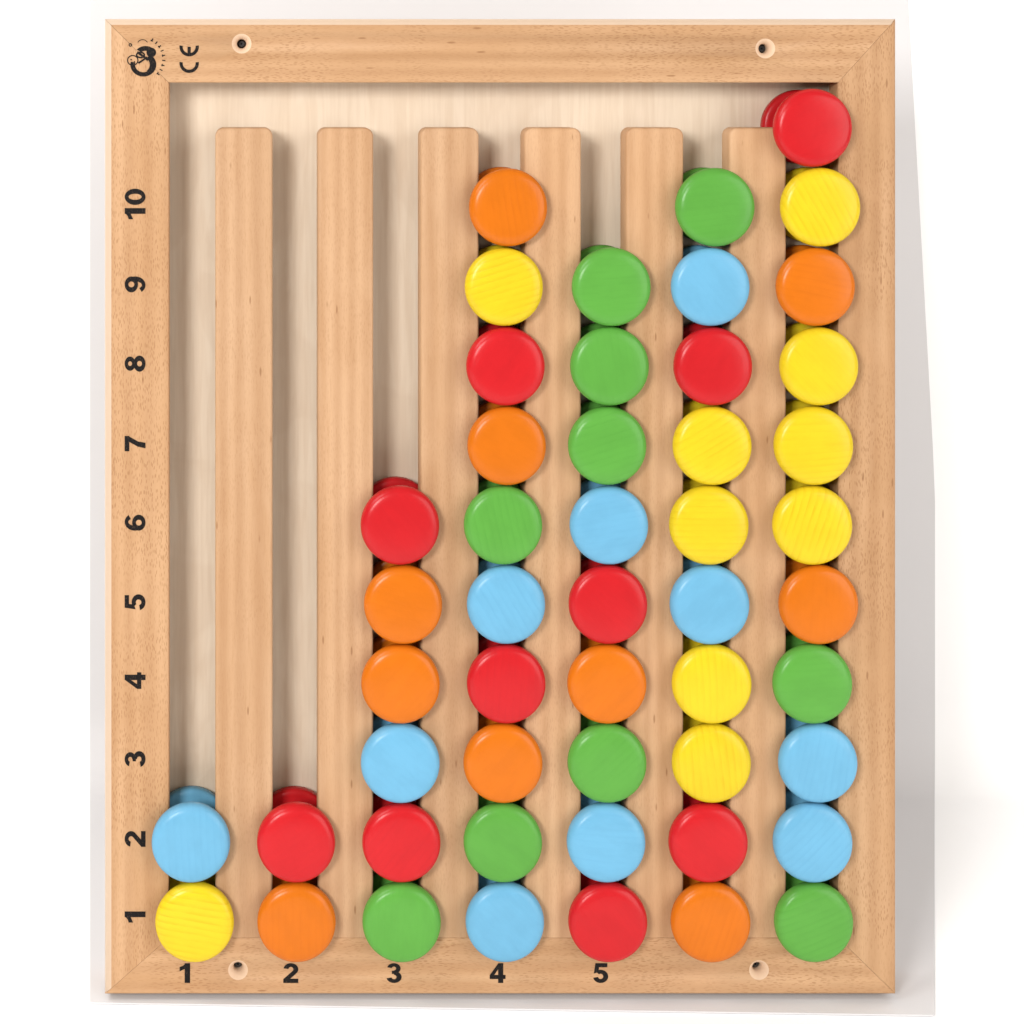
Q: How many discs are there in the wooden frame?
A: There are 50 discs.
